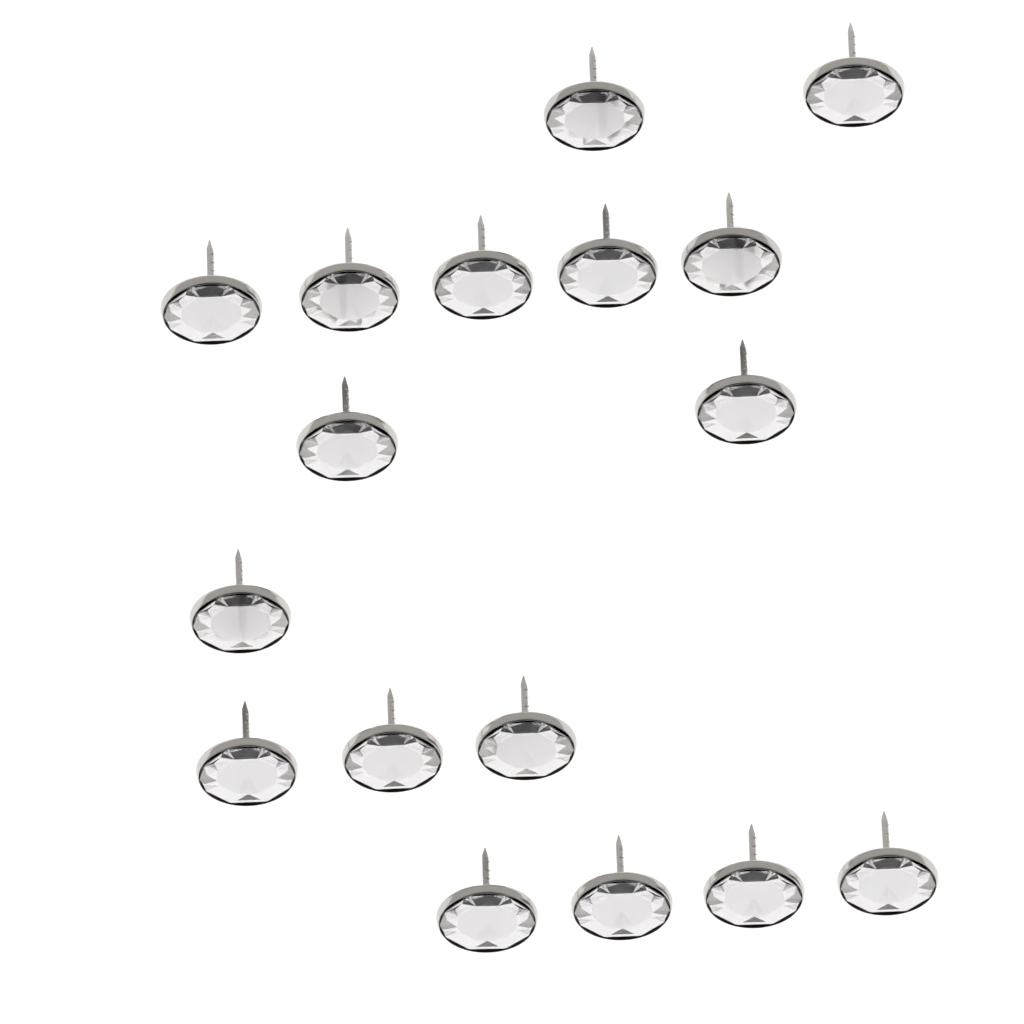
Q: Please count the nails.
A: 17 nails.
